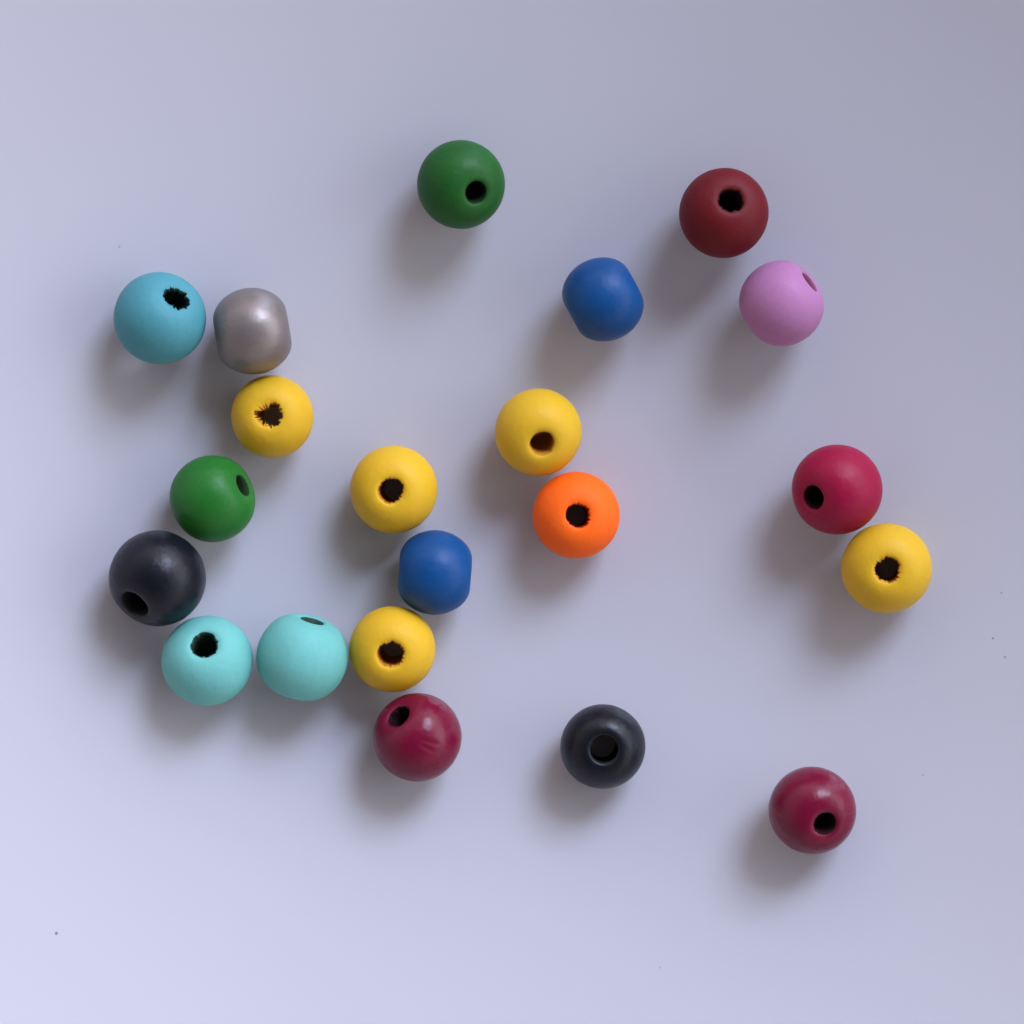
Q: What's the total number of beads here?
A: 21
